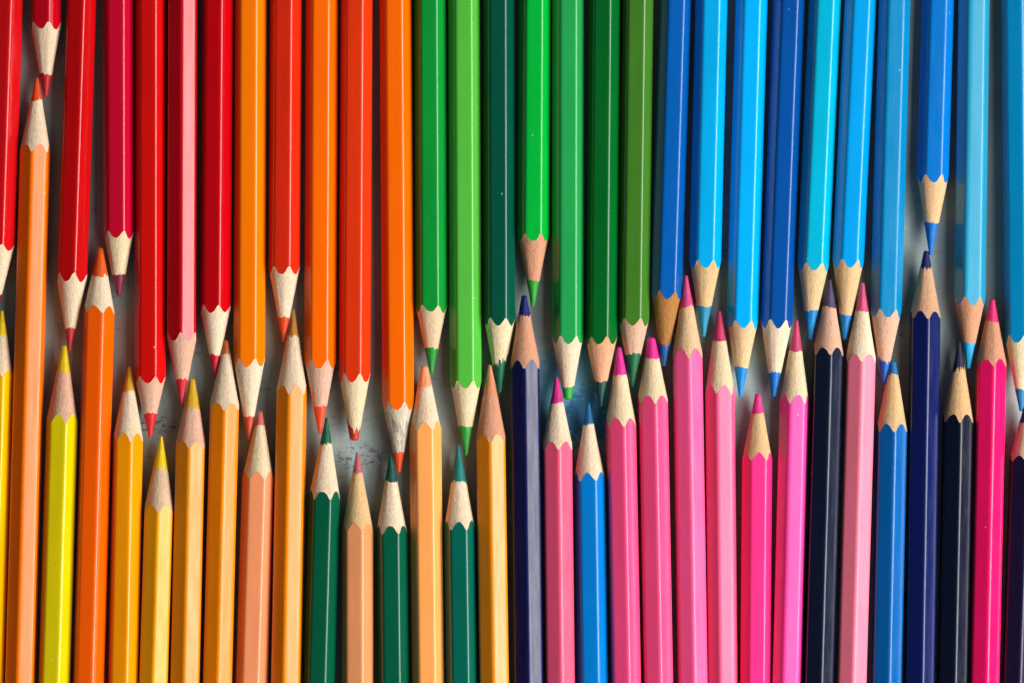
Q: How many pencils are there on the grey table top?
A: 61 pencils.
